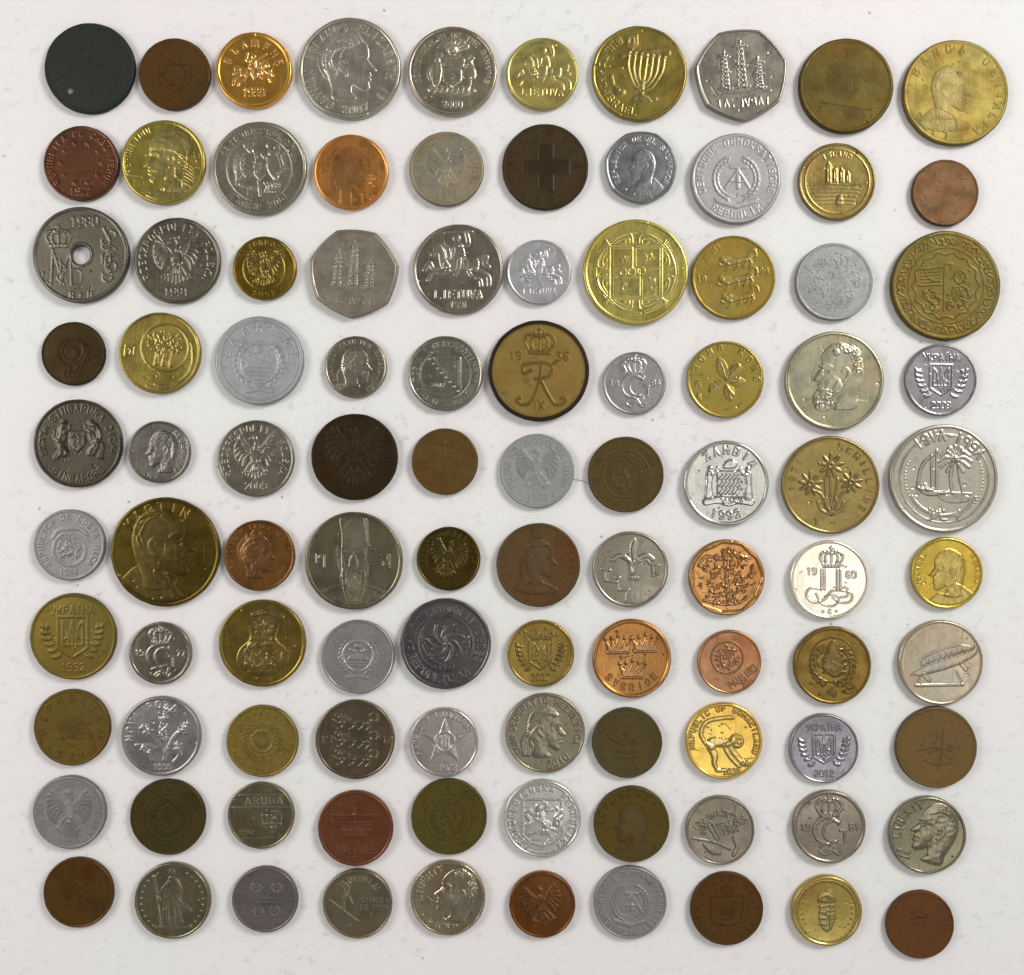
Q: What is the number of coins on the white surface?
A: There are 100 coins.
